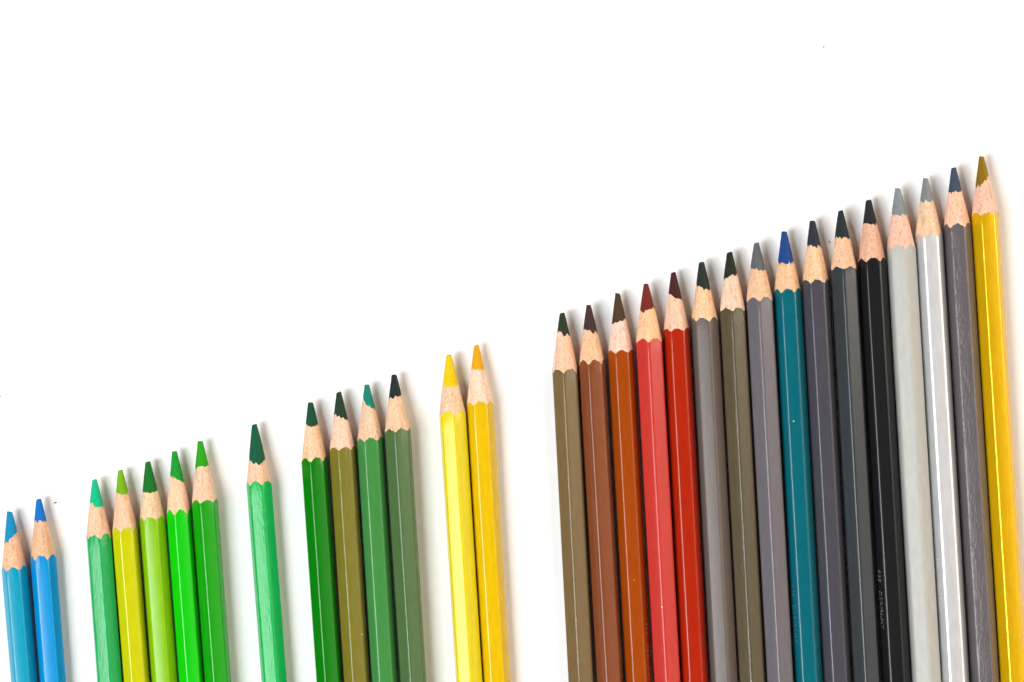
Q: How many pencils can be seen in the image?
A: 30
